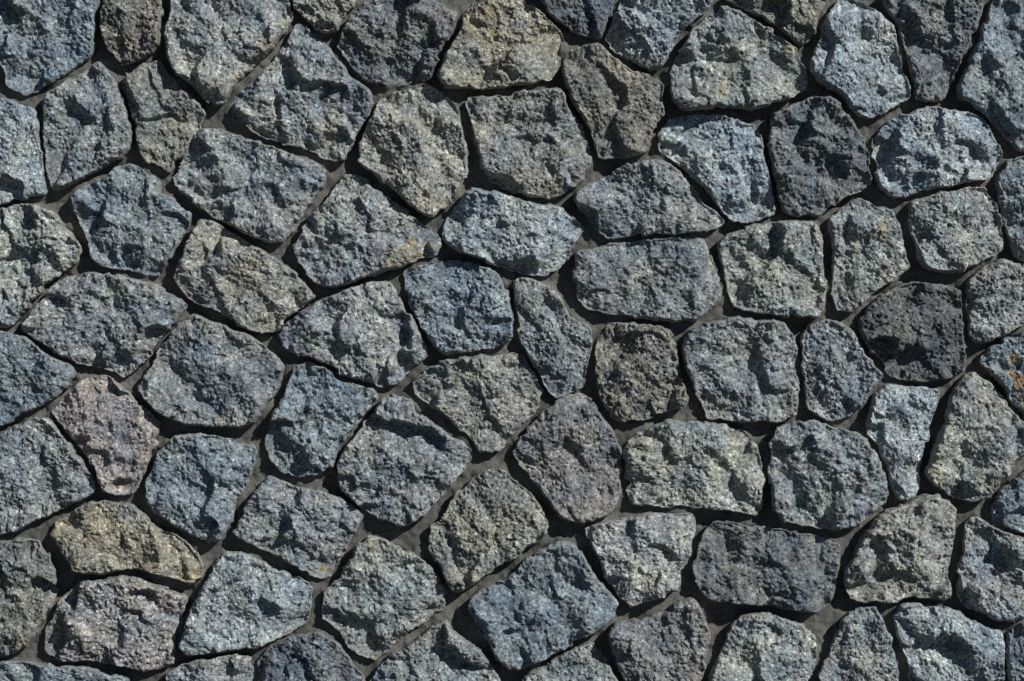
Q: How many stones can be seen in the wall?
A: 81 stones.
